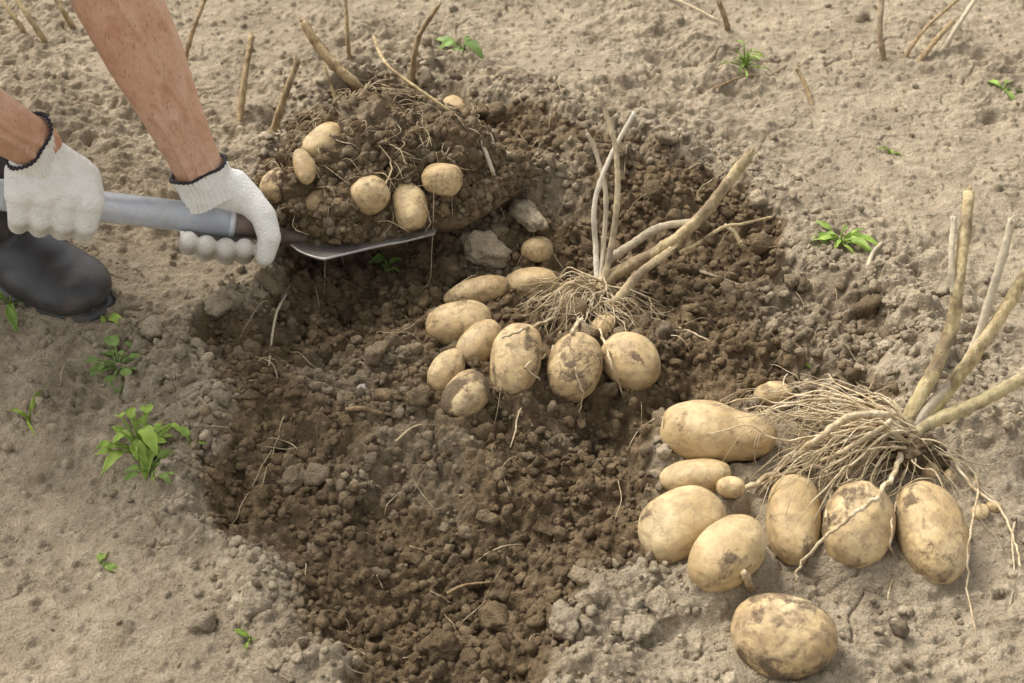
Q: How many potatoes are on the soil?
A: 33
